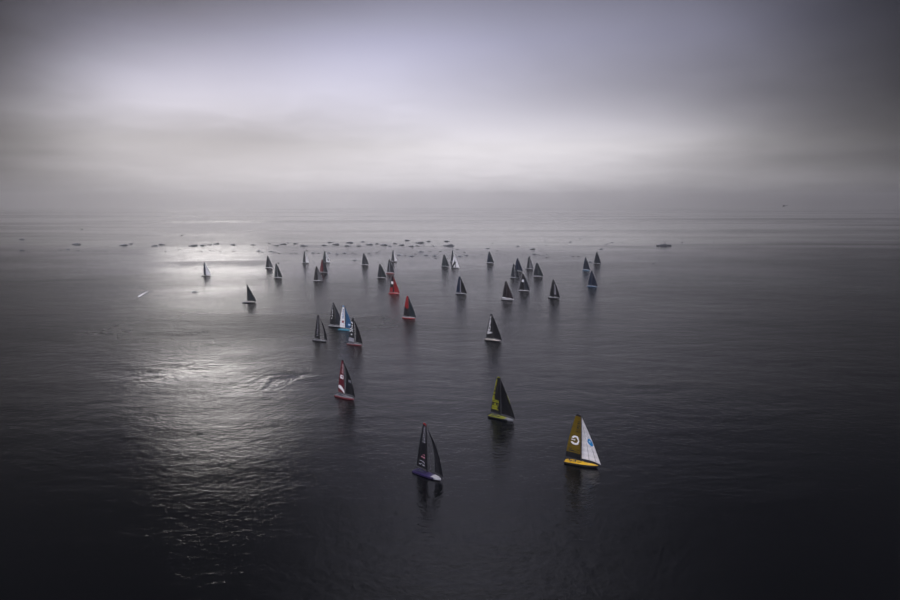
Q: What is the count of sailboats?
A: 38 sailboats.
